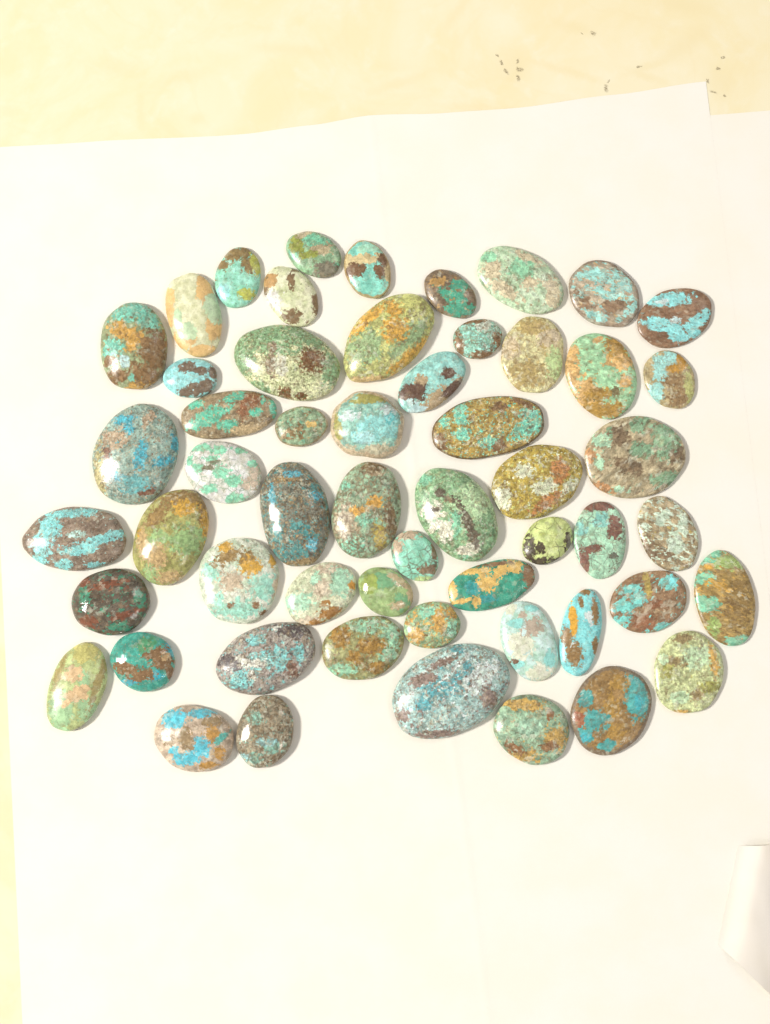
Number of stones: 55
